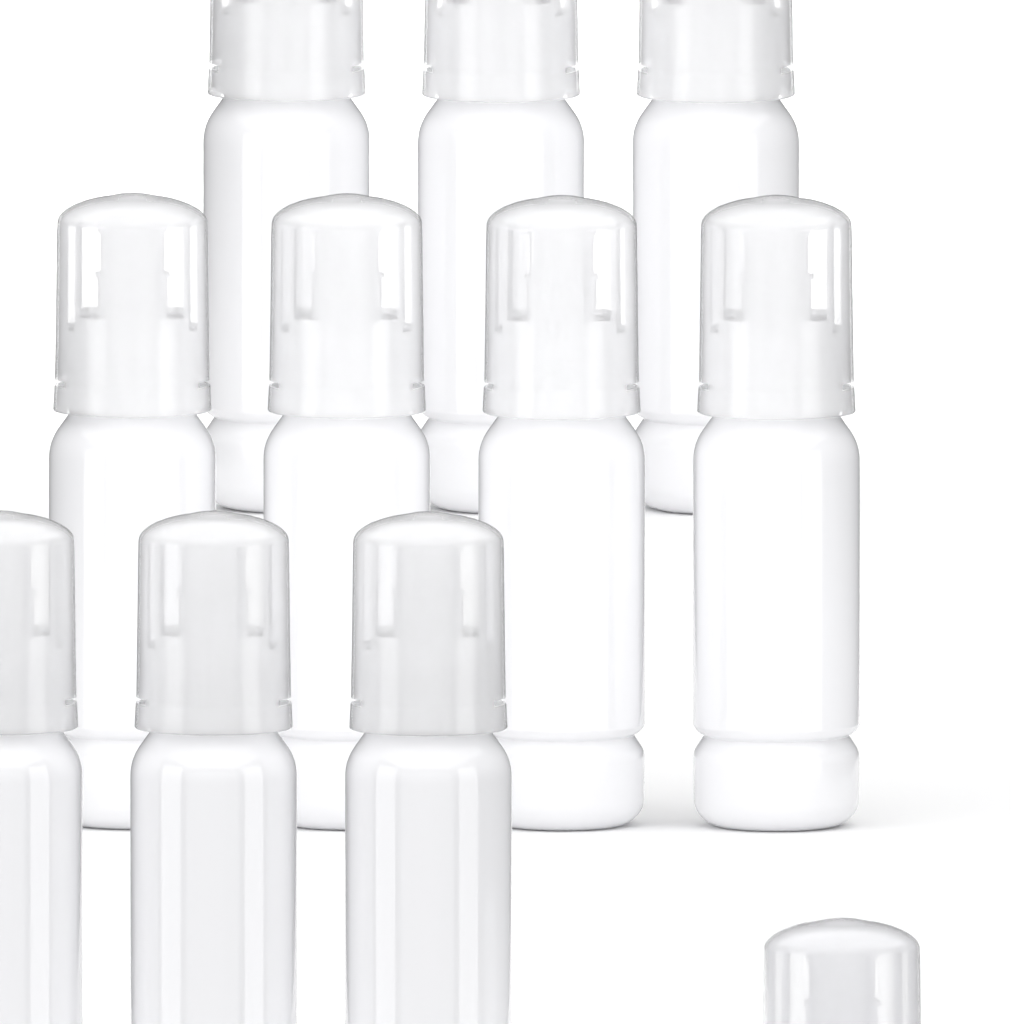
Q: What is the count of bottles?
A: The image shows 10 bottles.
